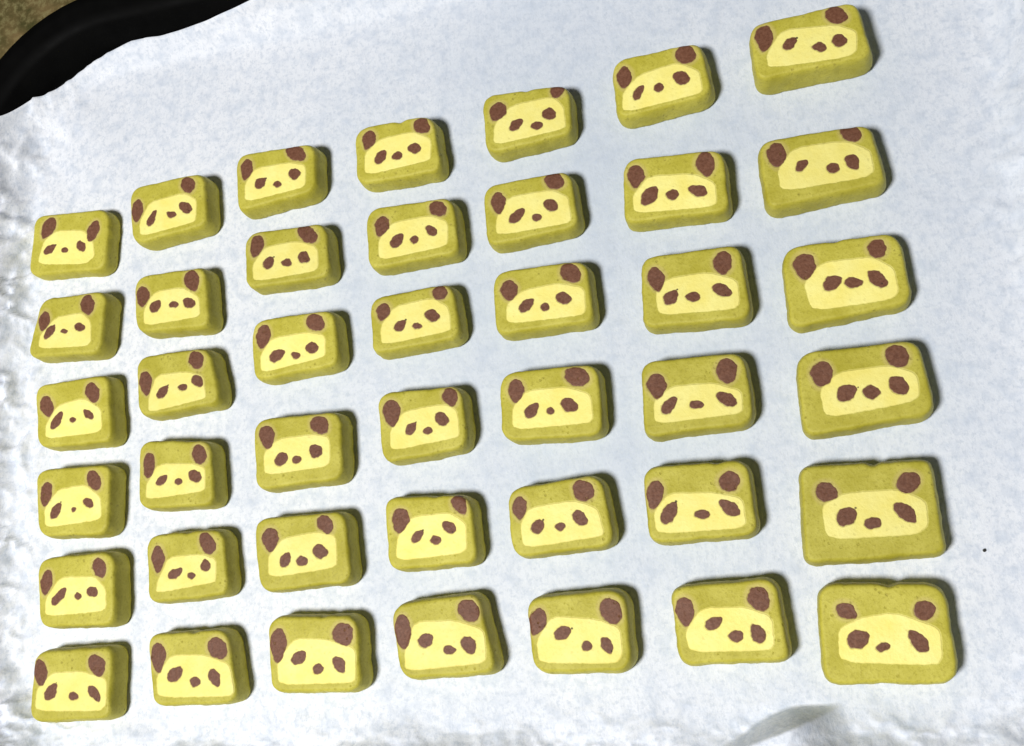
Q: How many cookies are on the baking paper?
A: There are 42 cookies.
